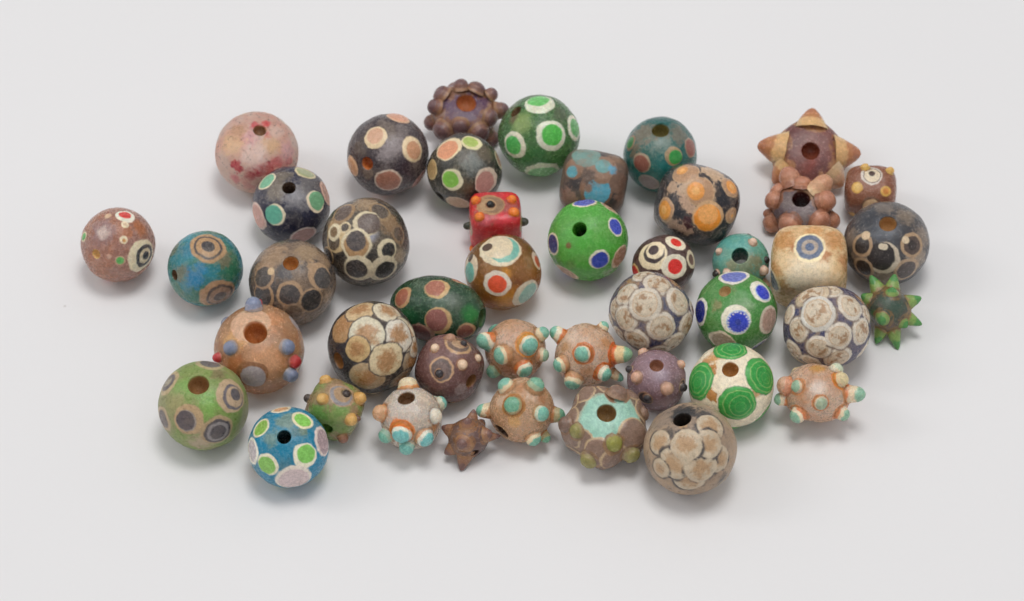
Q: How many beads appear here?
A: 44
